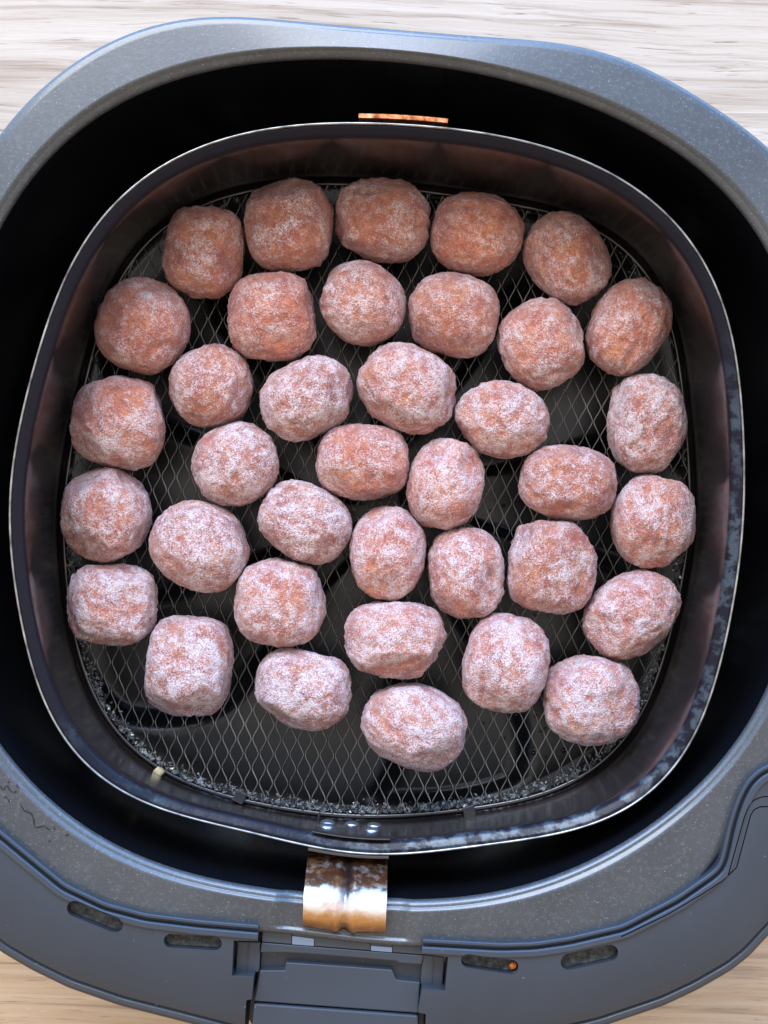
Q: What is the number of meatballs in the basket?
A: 37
